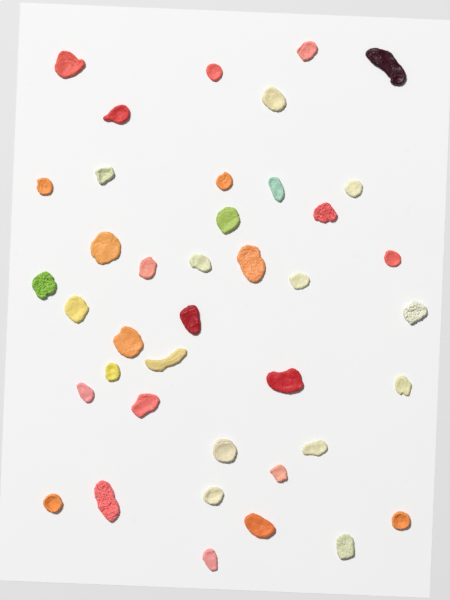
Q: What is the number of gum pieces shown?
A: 40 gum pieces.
